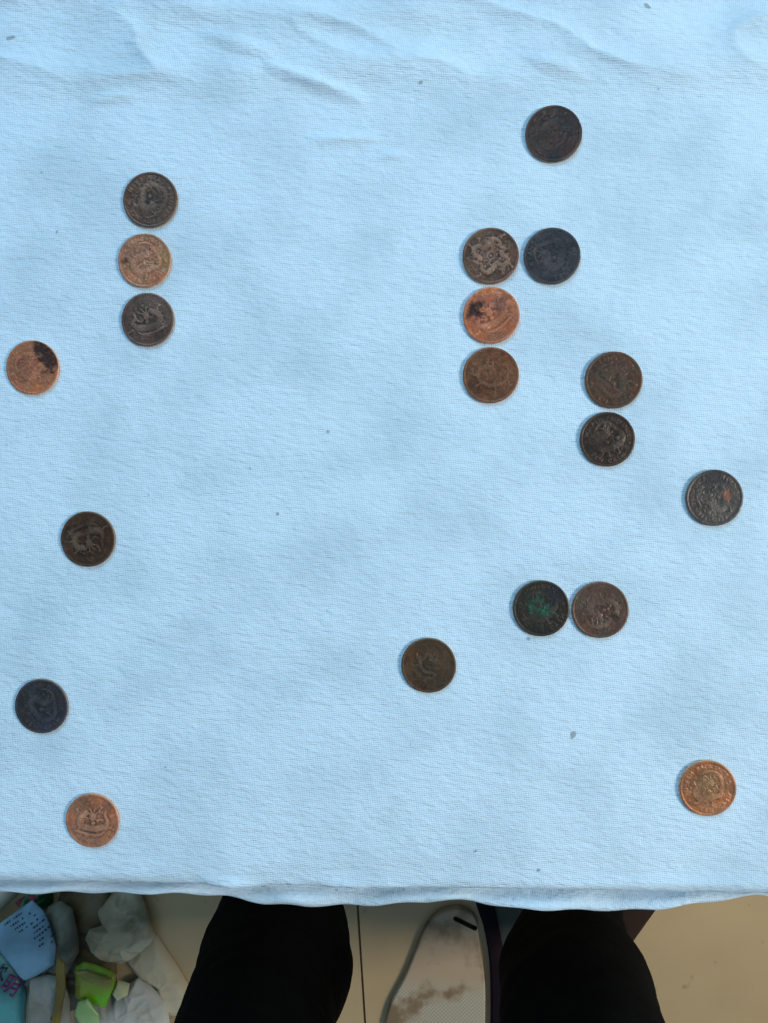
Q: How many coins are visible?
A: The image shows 19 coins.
